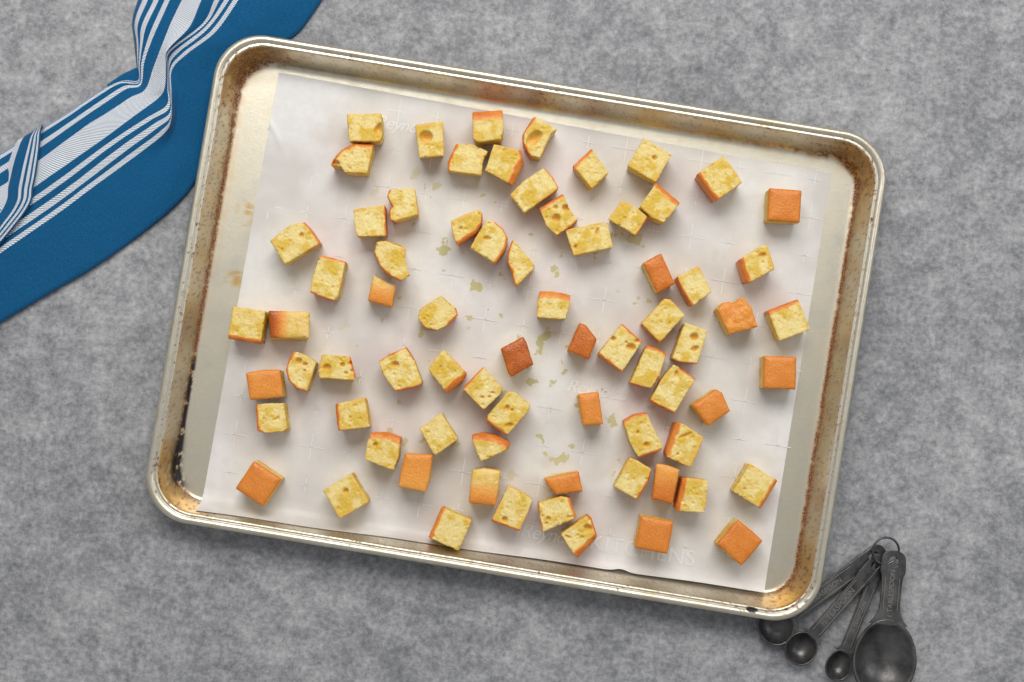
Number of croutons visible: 73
